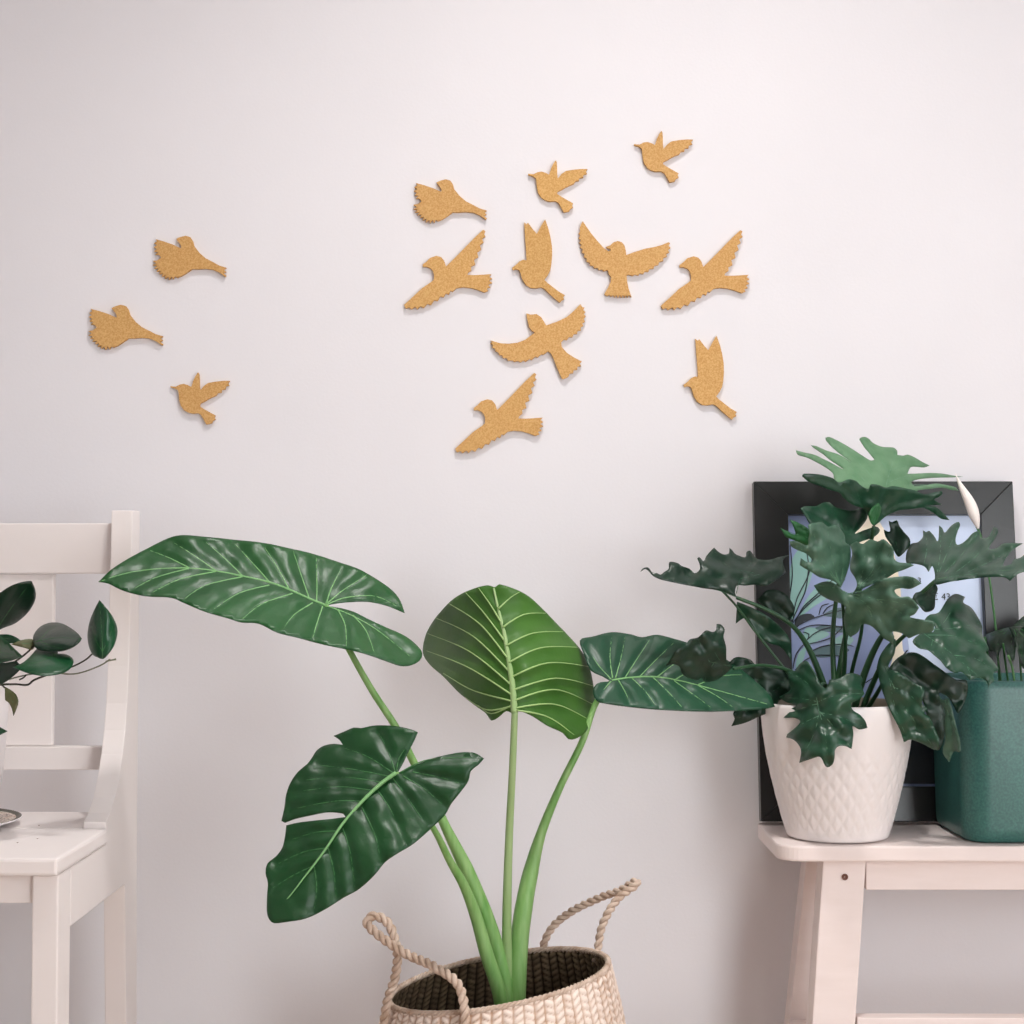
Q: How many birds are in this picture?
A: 13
